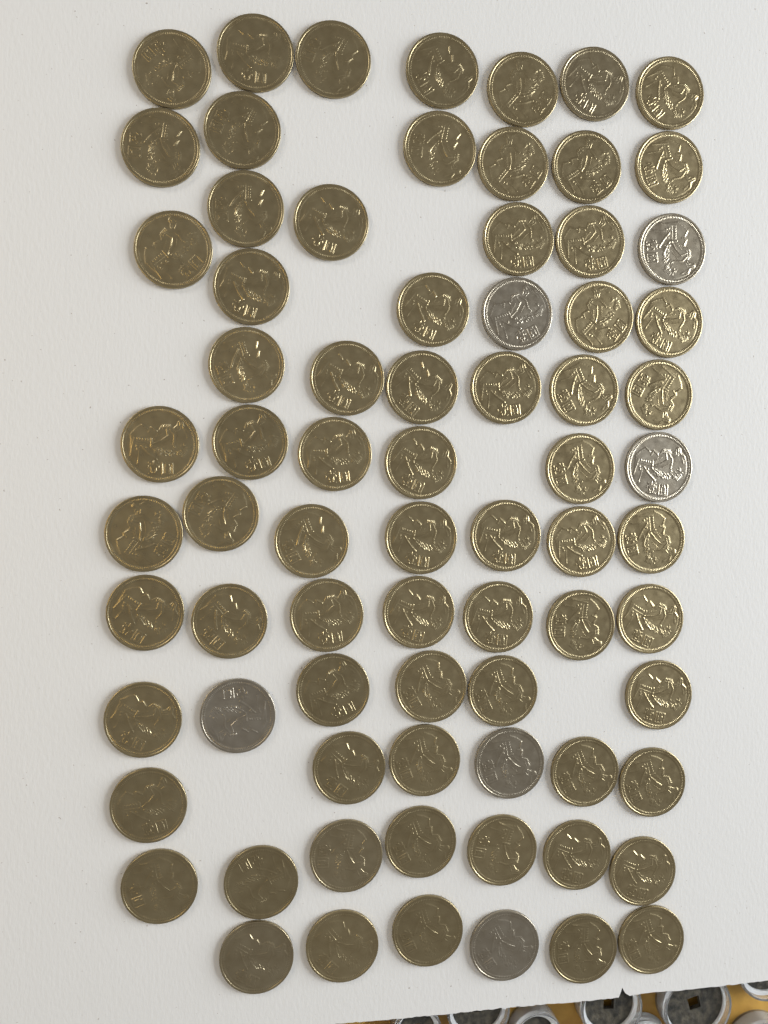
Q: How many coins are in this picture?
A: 75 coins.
